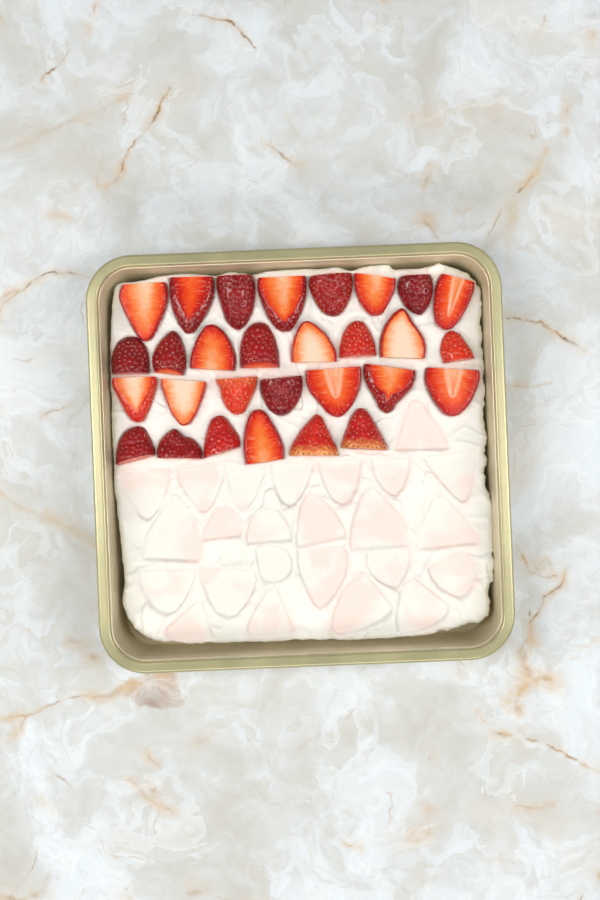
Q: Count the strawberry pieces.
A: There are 29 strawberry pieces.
